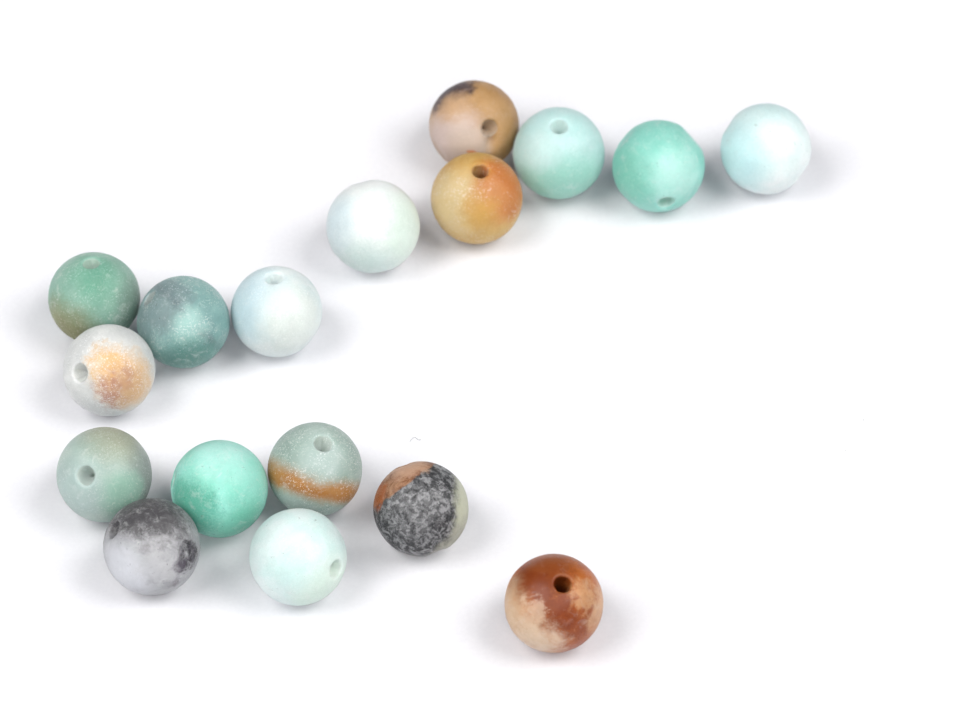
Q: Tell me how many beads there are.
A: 17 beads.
